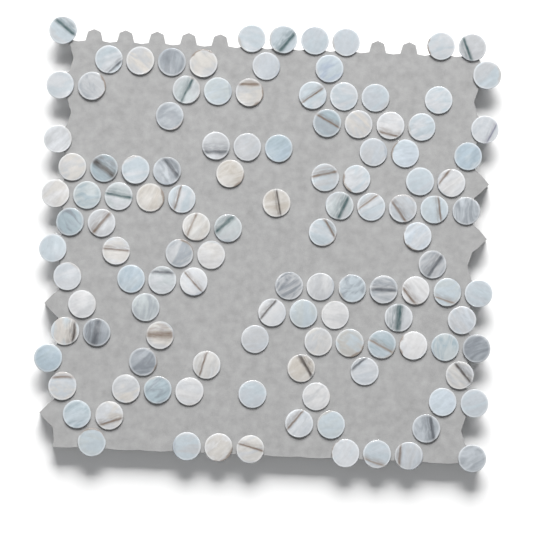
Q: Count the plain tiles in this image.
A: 72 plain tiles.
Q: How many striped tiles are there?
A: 50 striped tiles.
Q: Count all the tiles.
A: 122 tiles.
